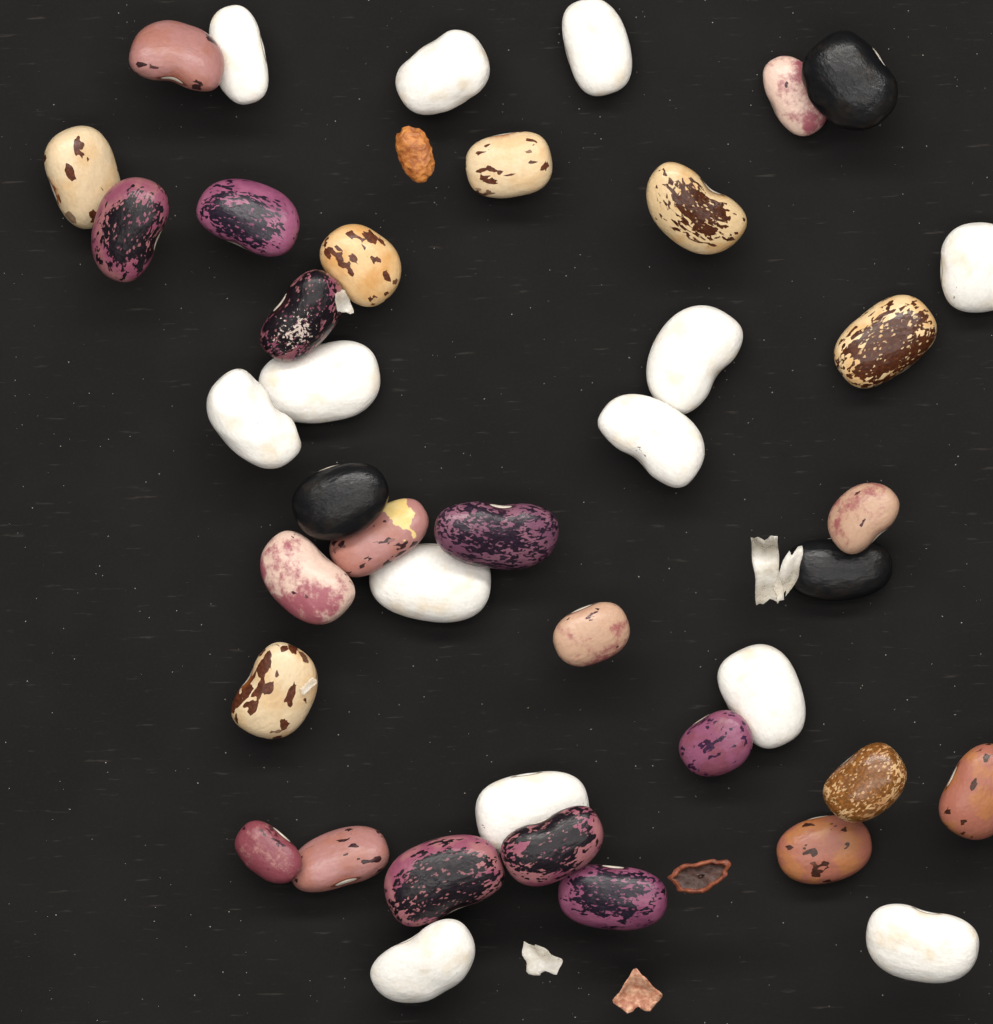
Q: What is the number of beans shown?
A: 41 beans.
